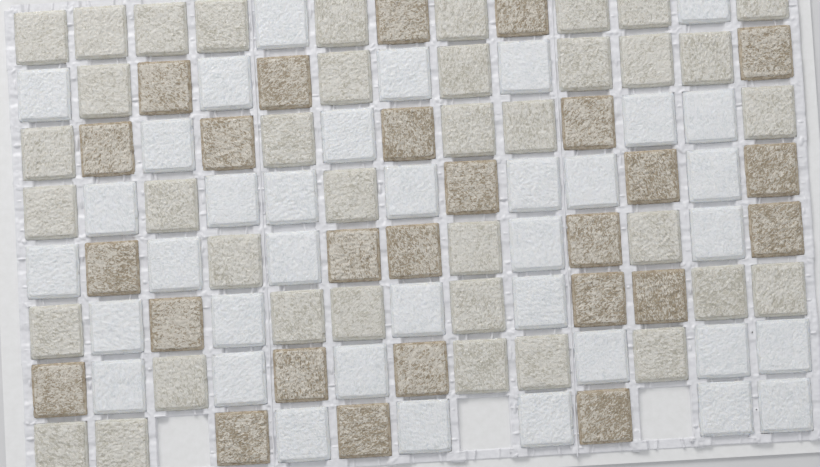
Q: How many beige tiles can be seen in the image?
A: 38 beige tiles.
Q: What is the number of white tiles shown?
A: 37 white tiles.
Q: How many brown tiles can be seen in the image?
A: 26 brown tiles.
